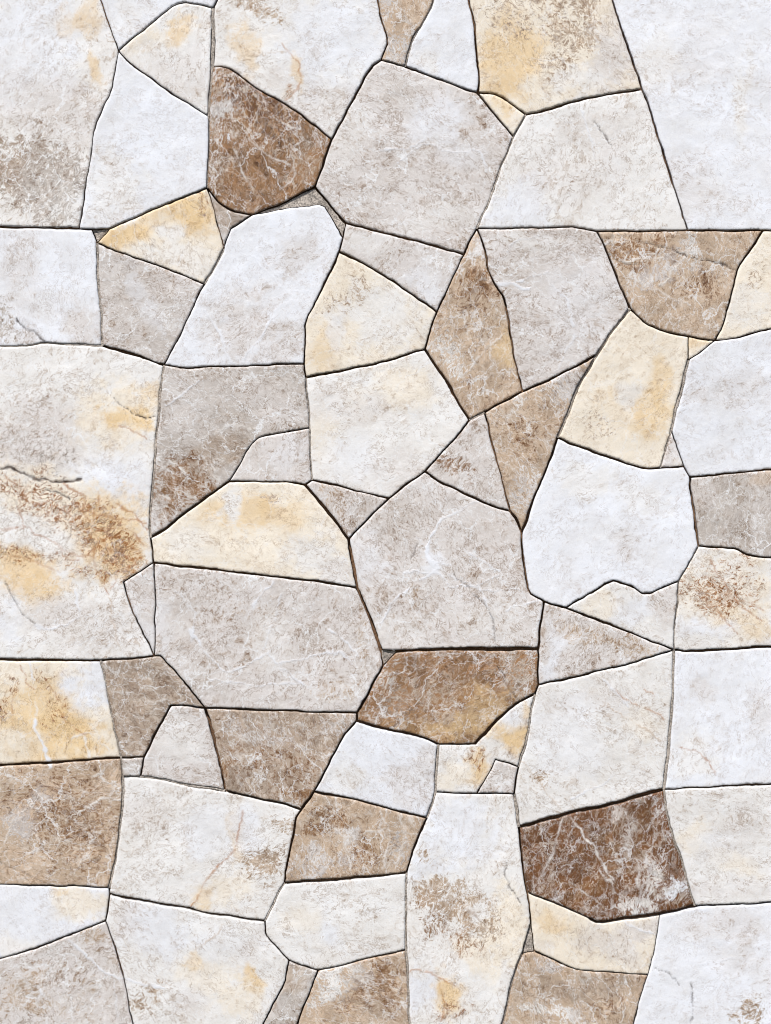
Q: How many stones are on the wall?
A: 70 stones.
